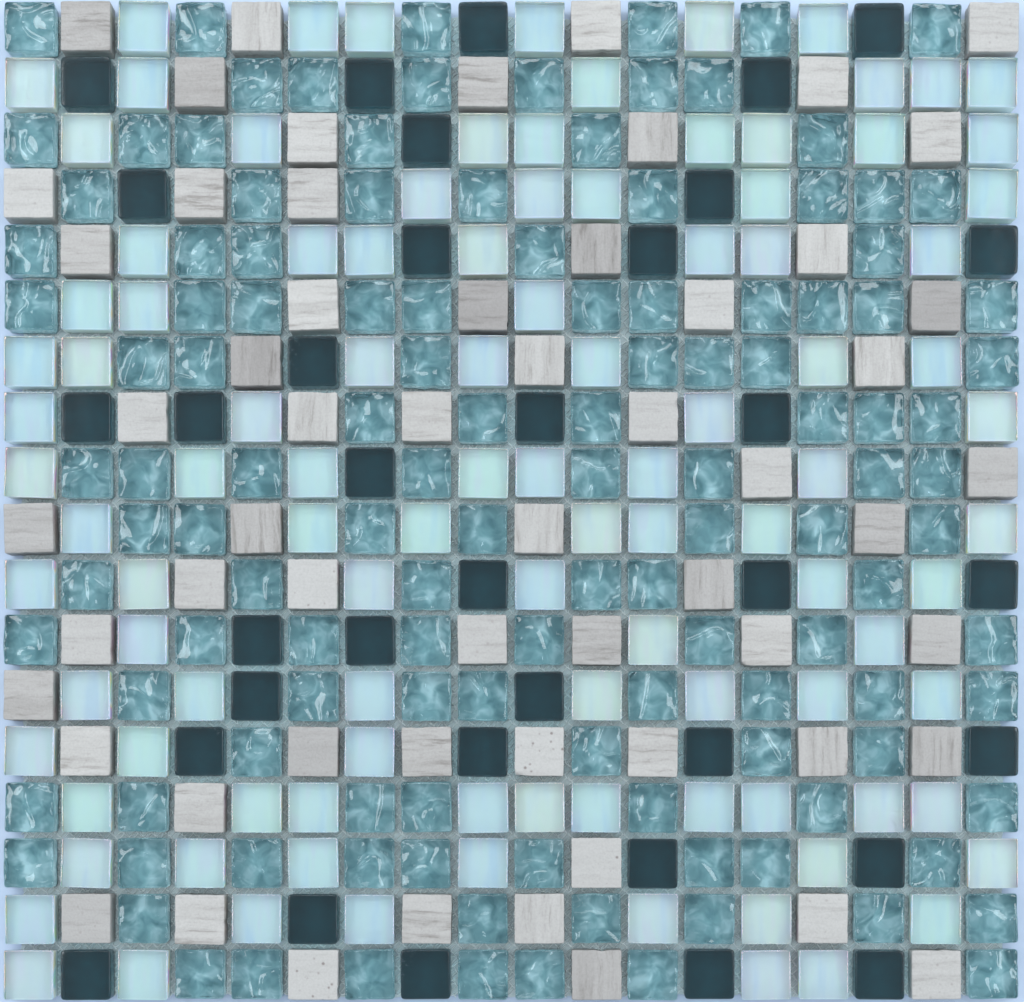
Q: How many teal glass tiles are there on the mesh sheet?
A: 125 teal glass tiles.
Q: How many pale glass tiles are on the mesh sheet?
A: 105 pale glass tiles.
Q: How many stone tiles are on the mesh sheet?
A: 59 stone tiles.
